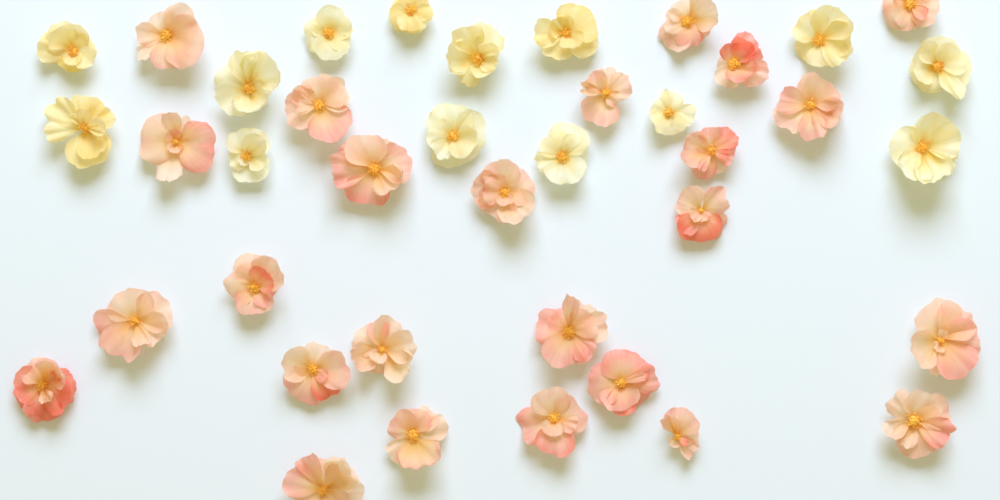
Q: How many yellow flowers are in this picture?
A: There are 14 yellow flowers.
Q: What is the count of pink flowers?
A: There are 25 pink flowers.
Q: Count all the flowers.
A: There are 39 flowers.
